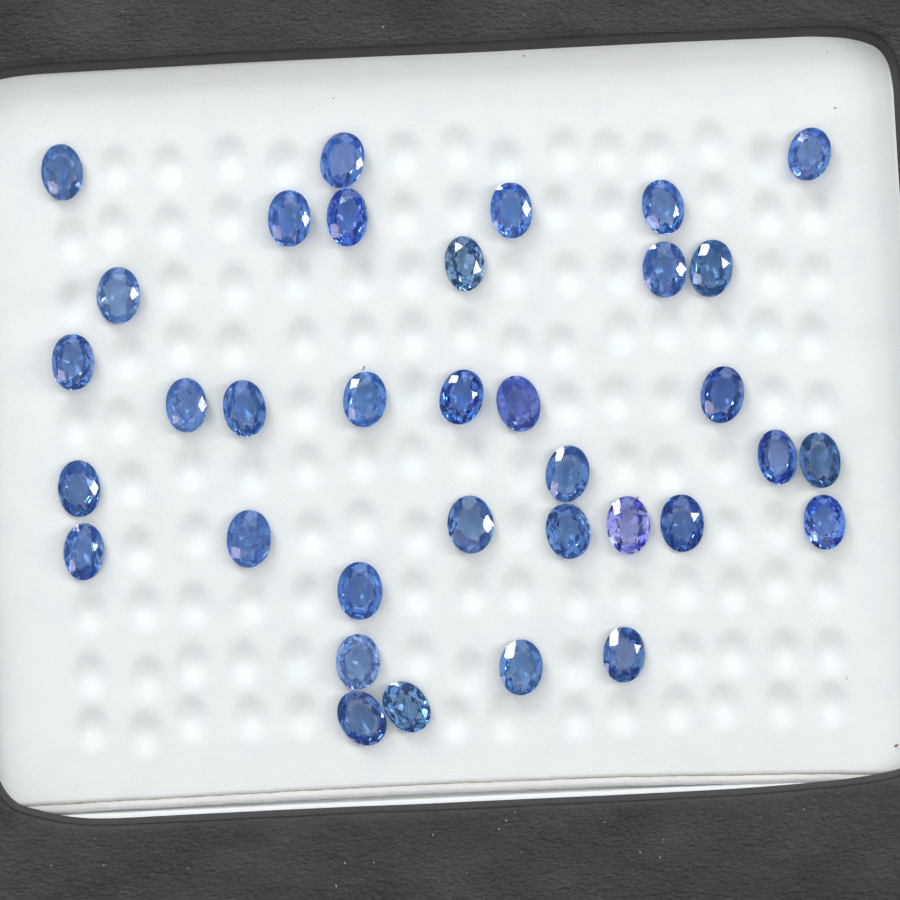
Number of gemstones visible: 35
